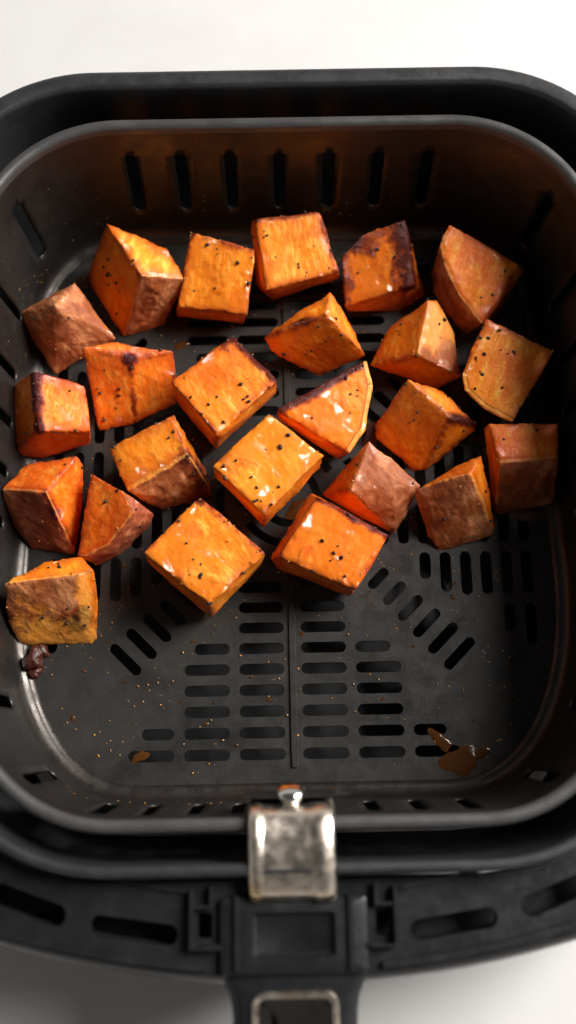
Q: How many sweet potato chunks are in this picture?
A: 24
